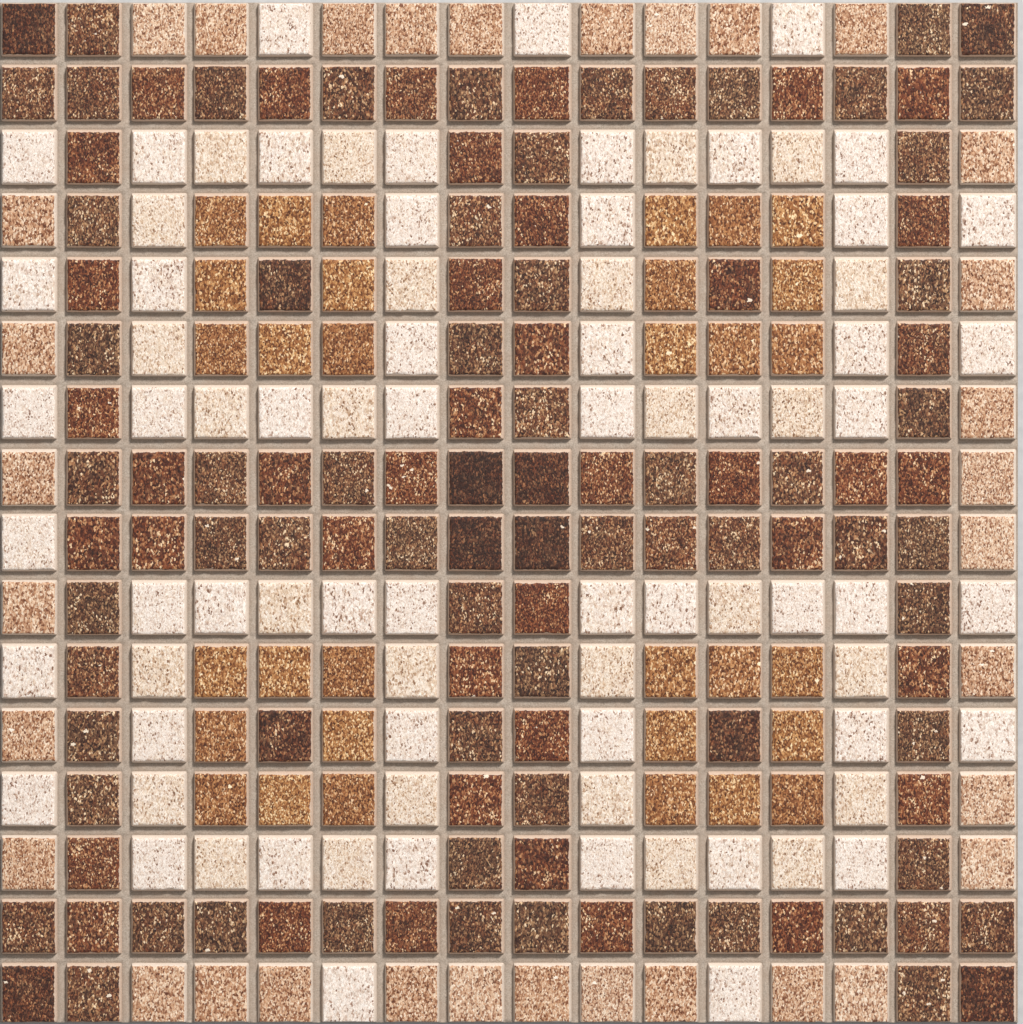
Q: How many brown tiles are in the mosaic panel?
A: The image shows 112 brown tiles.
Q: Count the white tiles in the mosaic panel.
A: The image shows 79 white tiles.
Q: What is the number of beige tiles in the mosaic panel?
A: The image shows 33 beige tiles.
